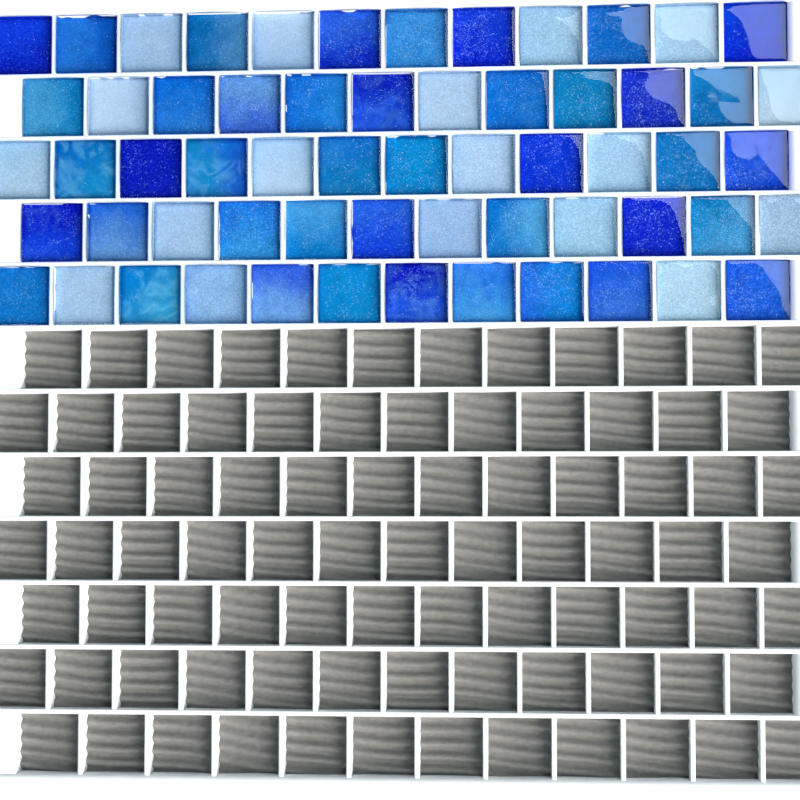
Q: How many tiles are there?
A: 60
